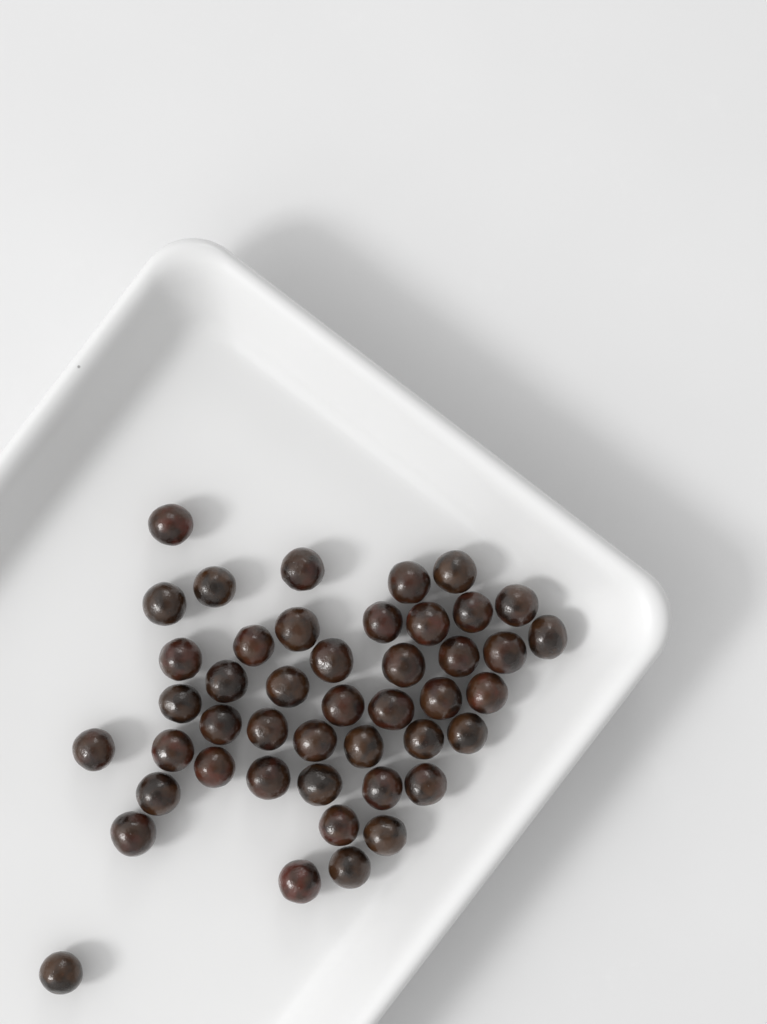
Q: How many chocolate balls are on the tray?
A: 45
